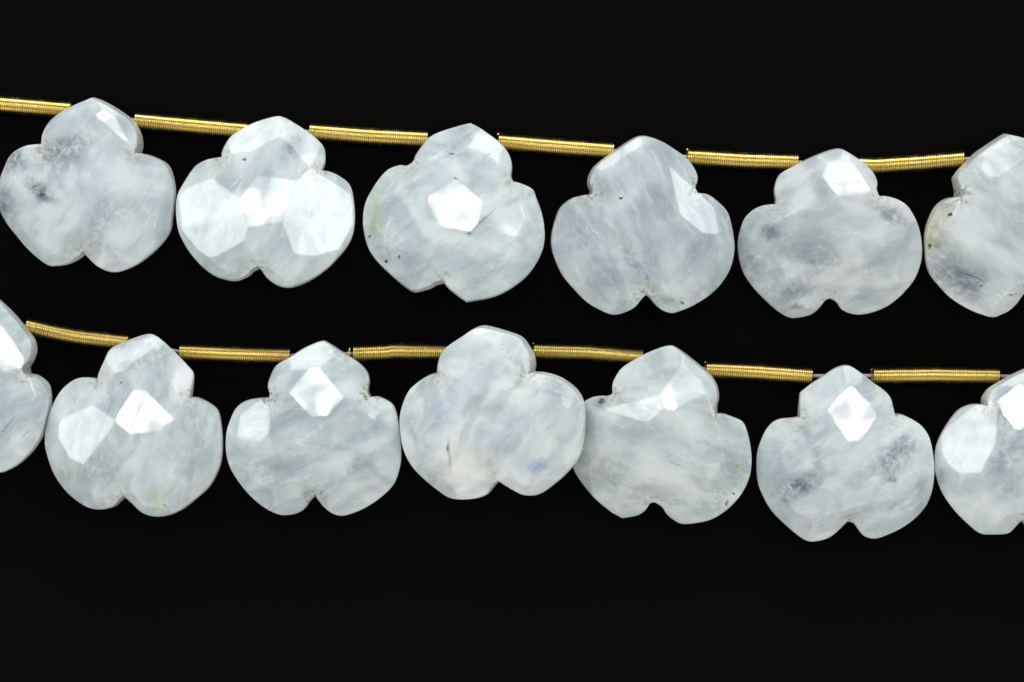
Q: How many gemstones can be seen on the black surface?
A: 13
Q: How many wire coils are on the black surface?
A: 12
